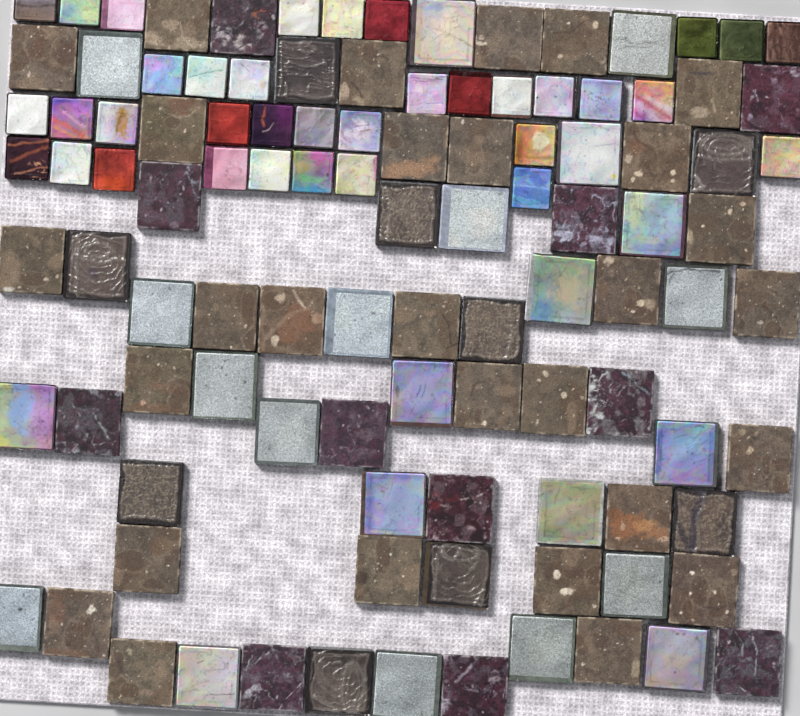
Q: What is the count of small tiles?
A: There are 35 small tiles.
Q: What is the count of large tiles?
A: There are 72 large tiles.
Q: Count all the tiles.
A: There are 107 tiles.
